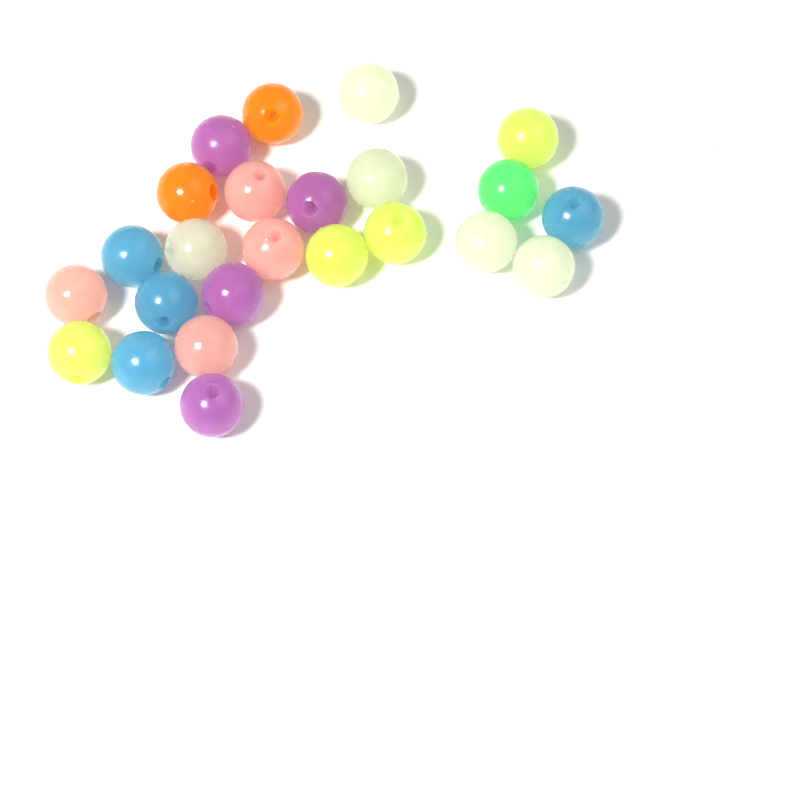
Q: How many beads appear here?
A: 24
